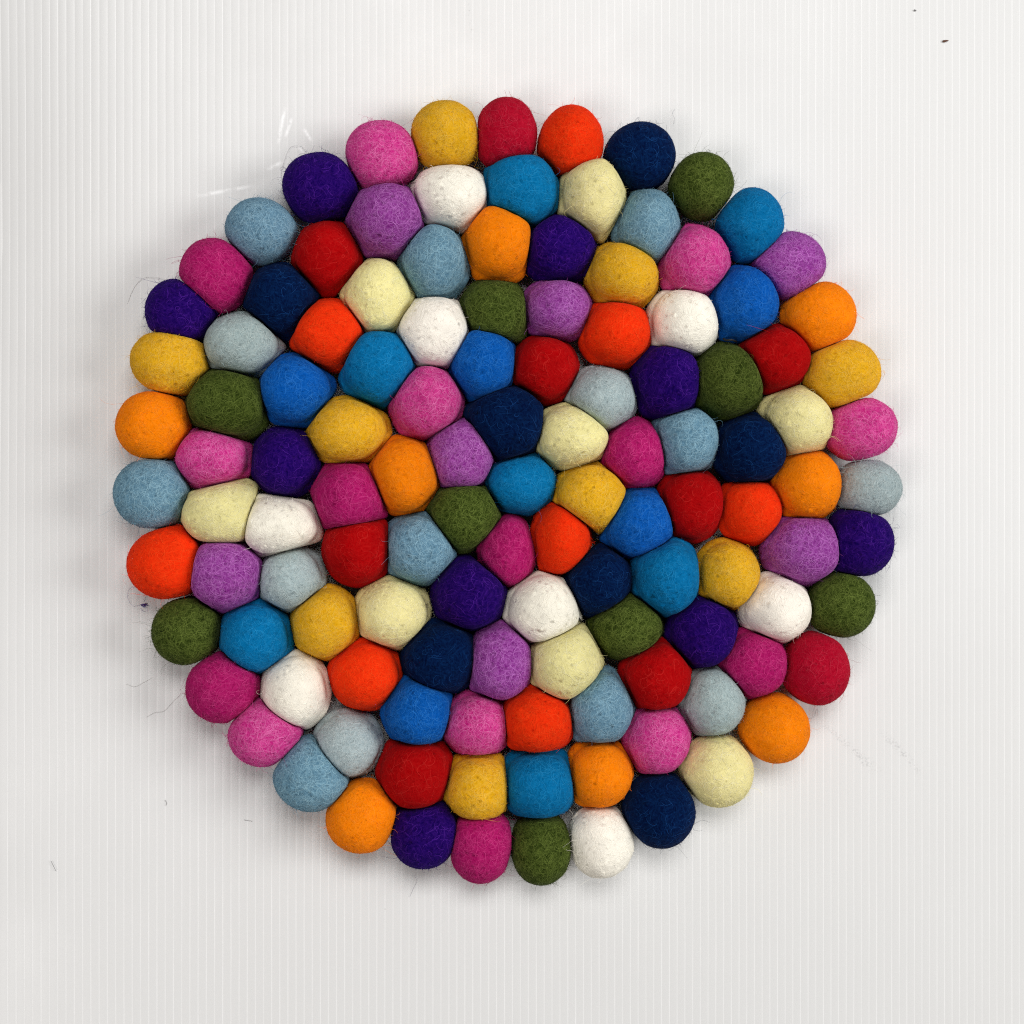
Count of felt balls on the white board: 123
